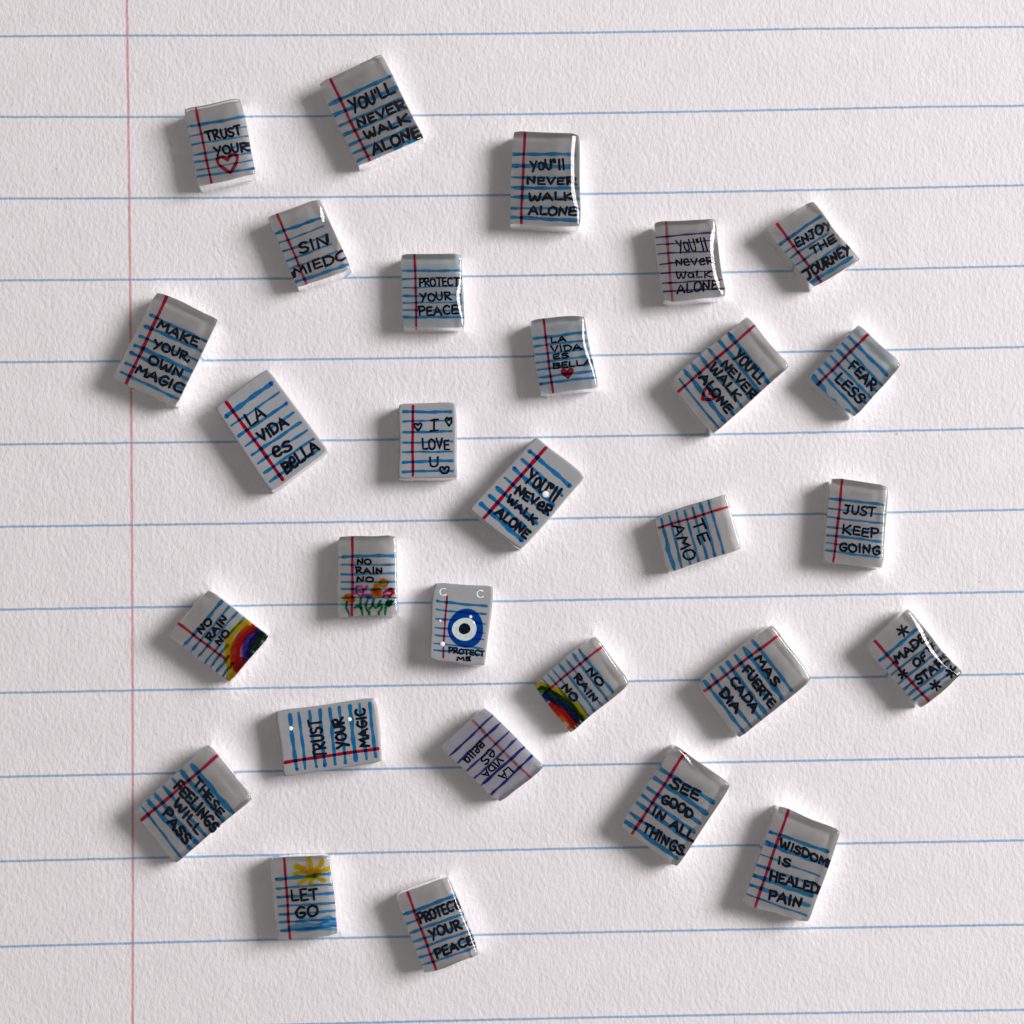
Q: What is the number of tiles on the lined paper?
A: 29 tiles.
